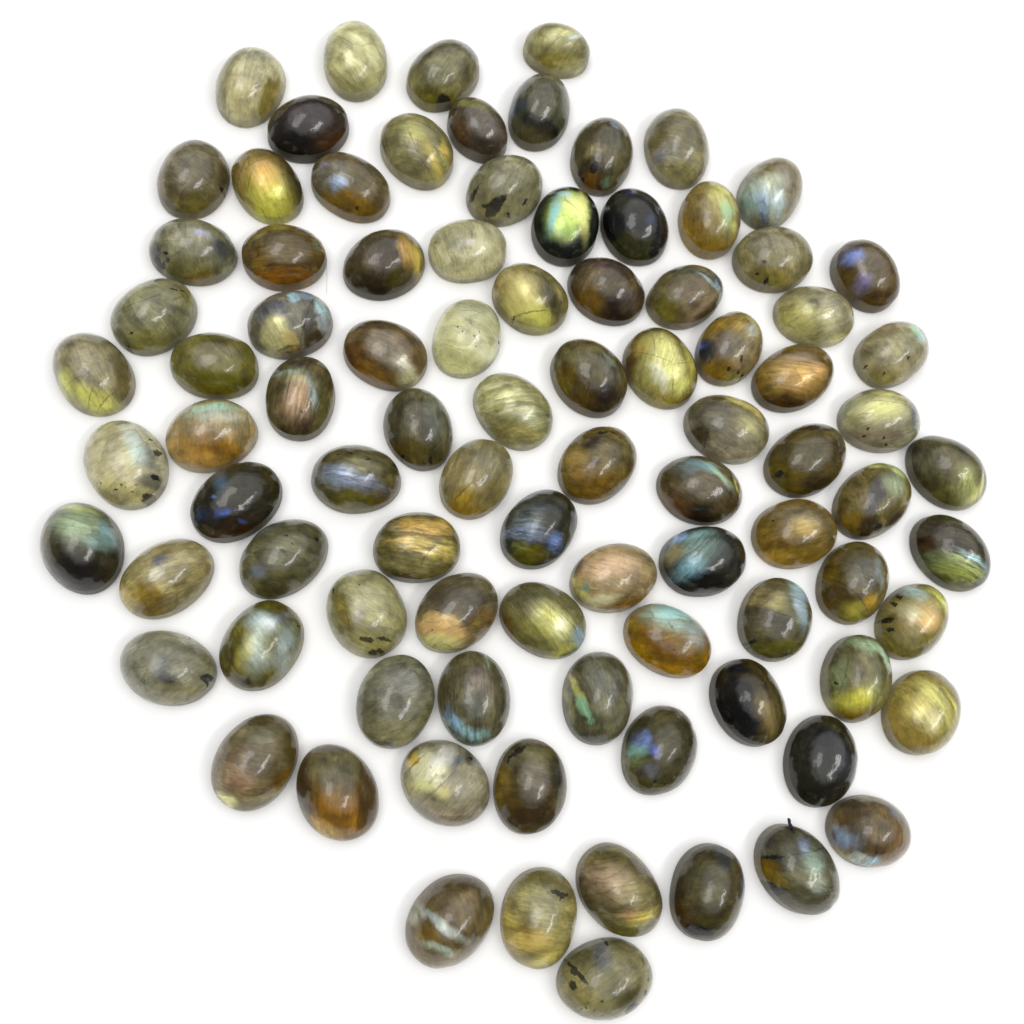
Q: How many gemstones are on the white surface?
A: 91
